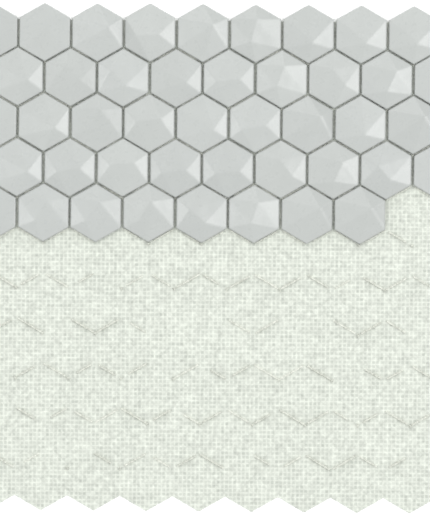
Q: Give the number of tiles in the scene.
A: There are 44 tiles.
